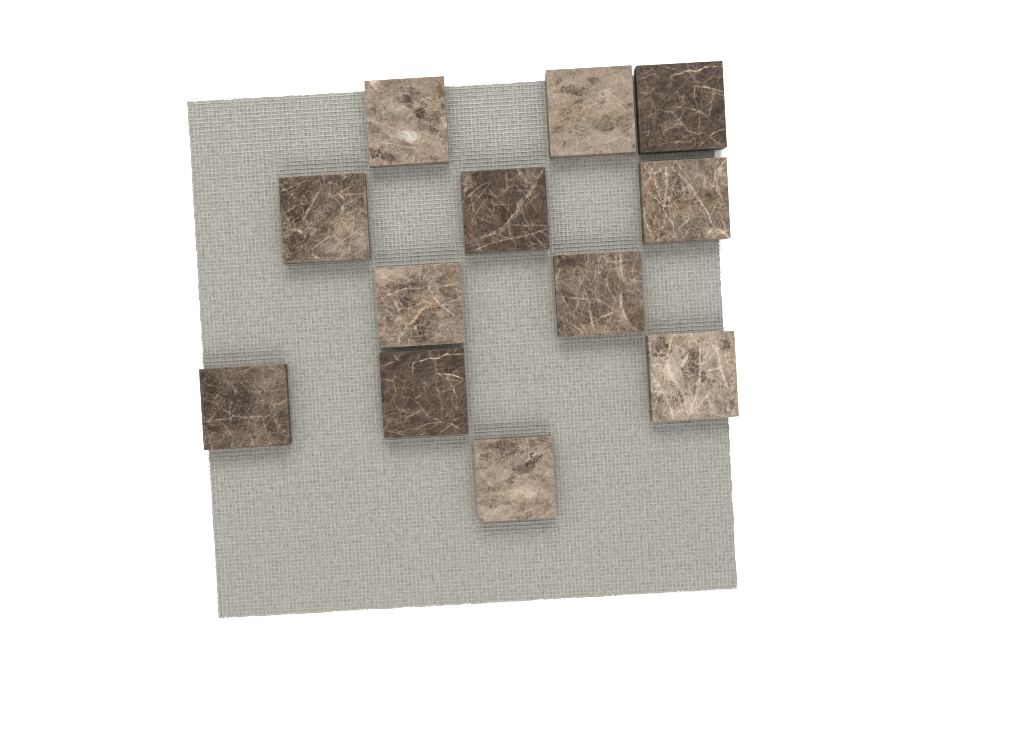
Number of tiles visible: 12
